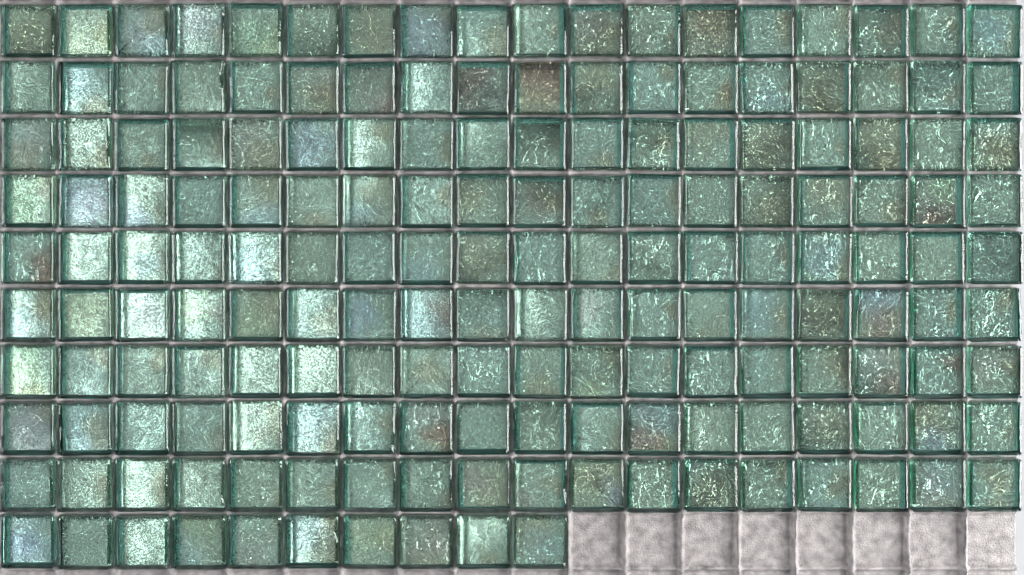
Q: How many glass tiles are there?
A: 172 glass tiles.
